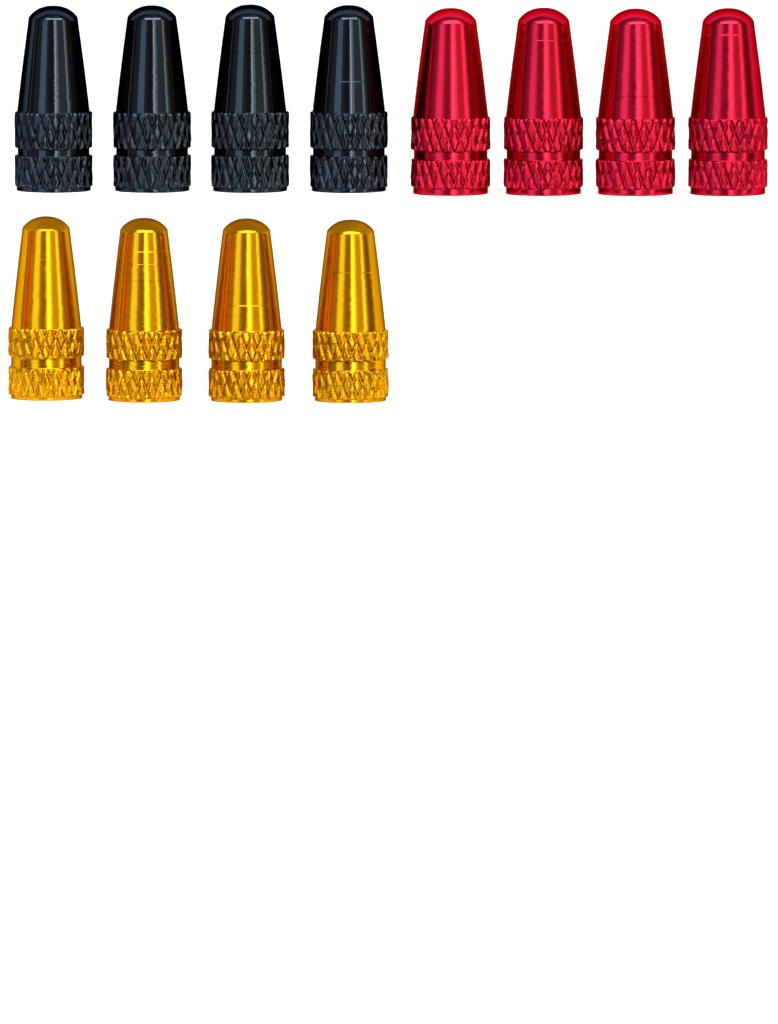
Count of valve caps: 12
